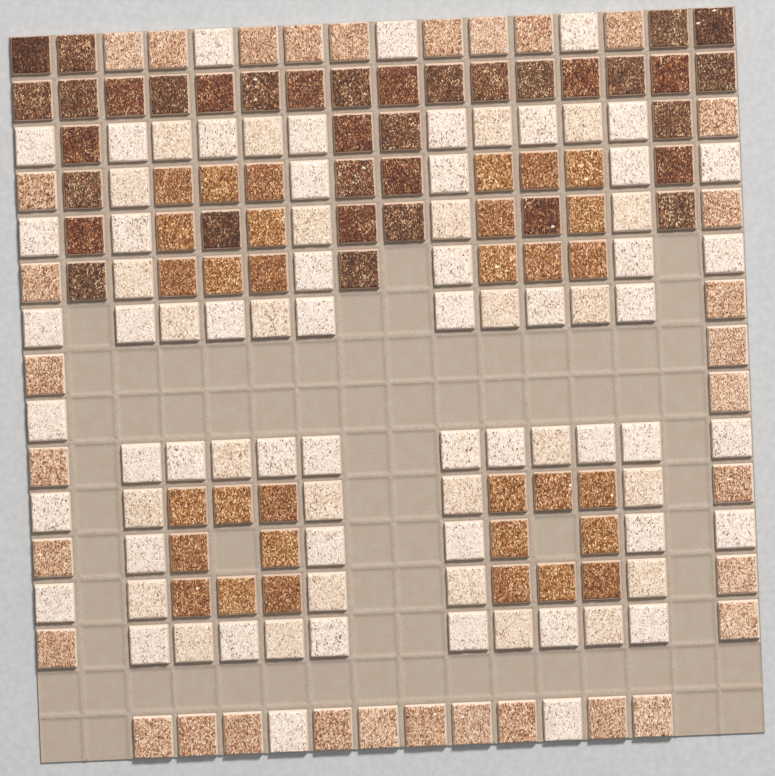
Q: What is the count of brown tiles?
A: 36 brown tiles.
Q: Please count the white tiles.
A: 79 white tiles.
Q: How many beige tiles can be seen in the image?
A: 33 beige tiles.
